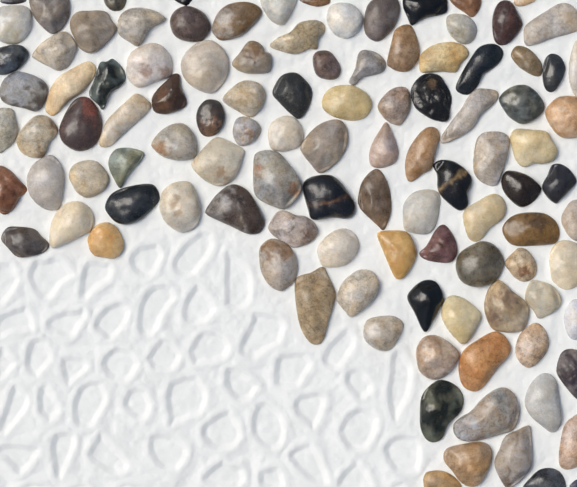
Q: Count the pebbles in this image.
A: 108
